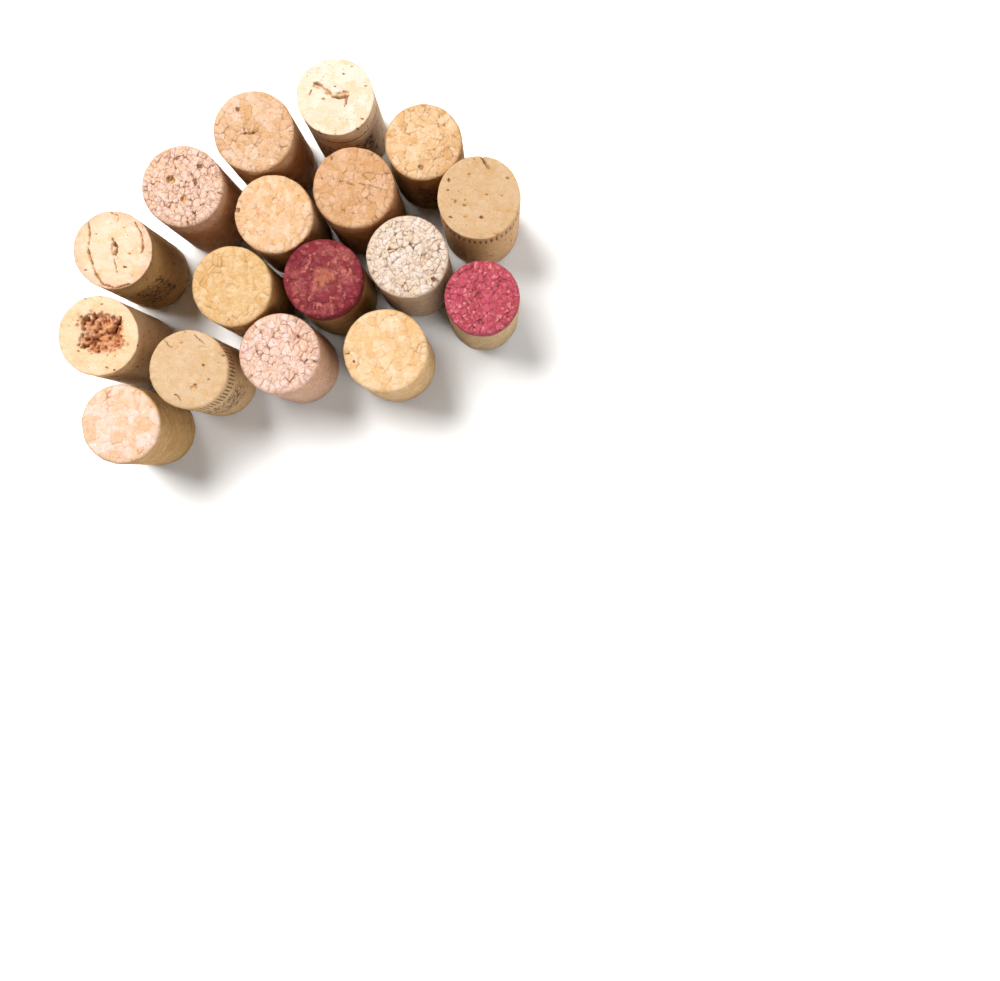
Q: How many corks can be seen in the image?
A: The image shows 17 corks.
